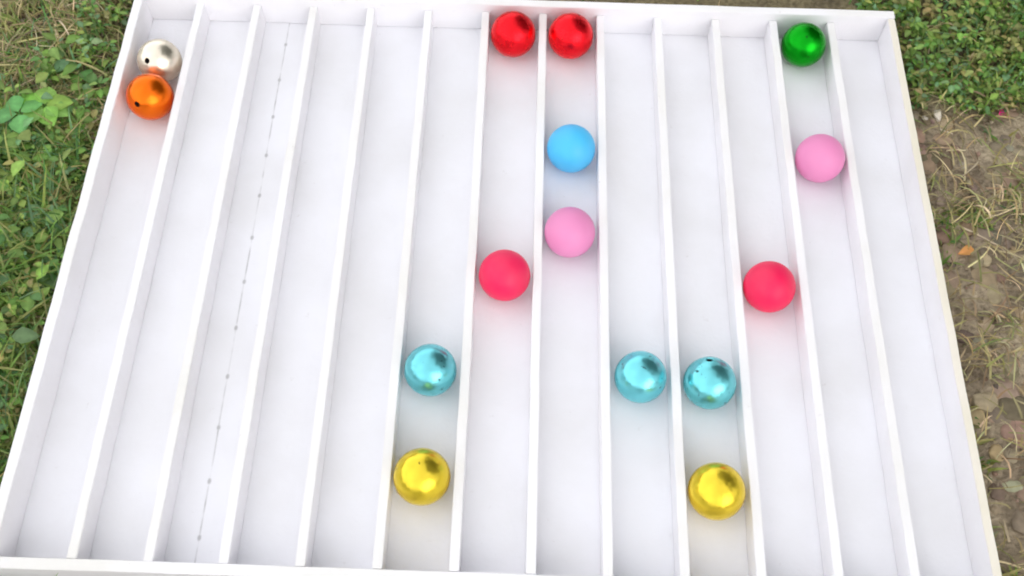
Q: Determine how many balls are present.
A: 15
